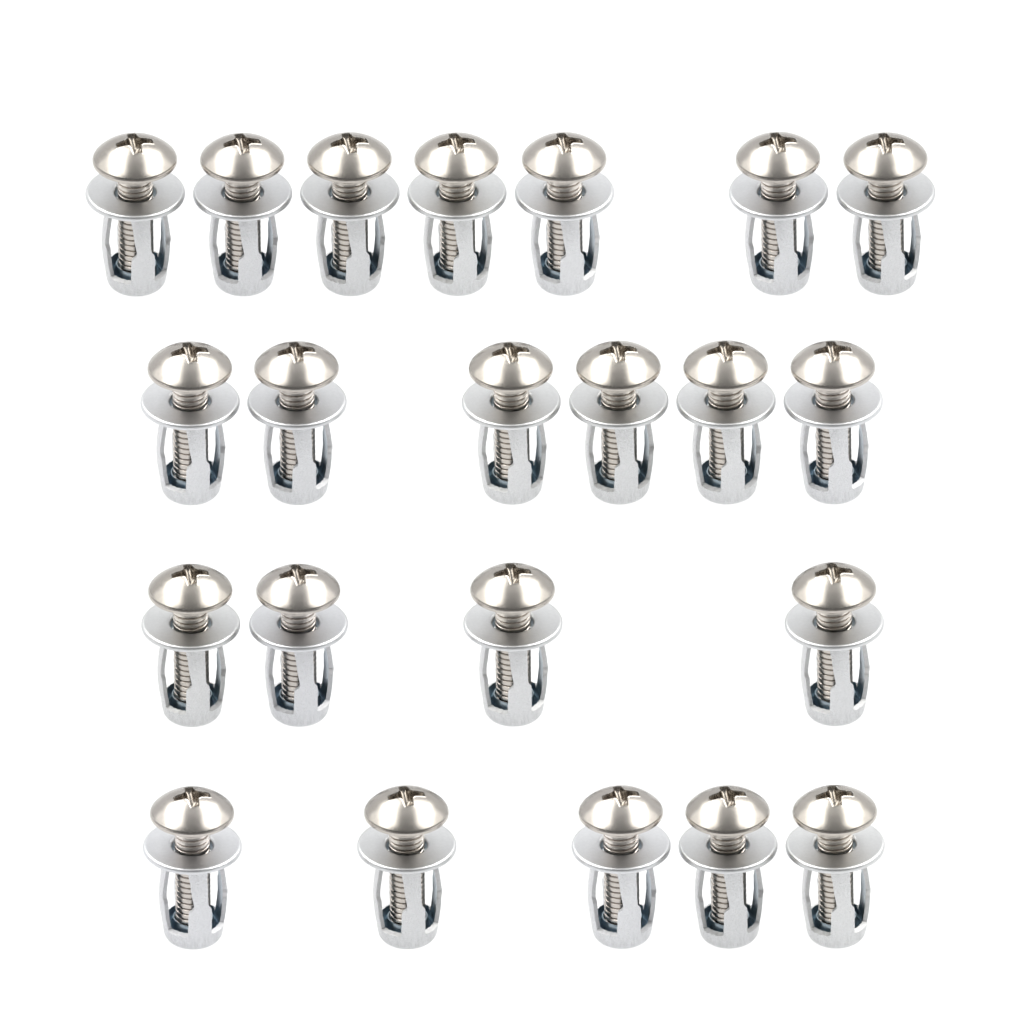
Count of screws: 22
